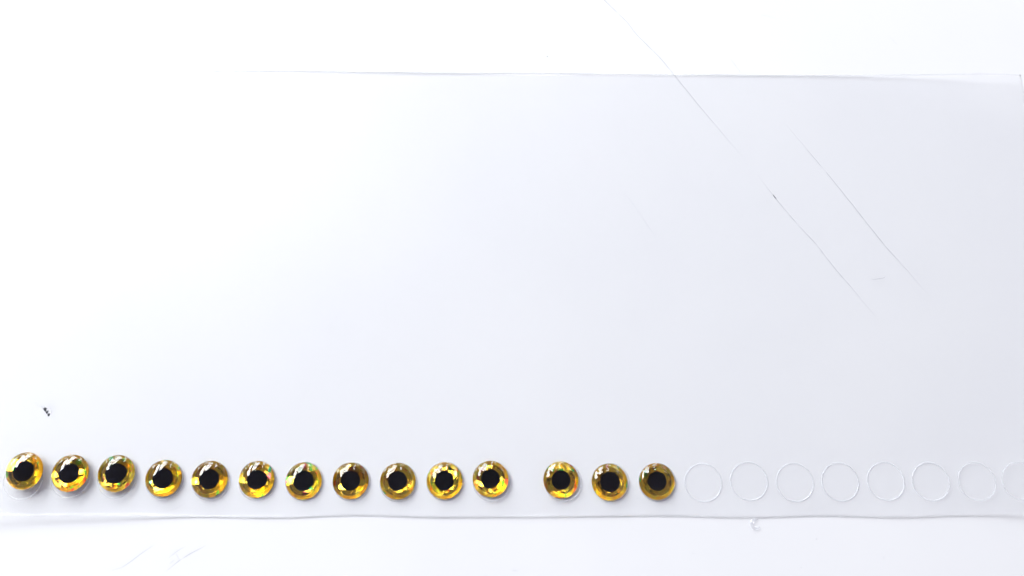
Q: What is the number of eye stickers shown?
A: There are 14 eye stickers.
